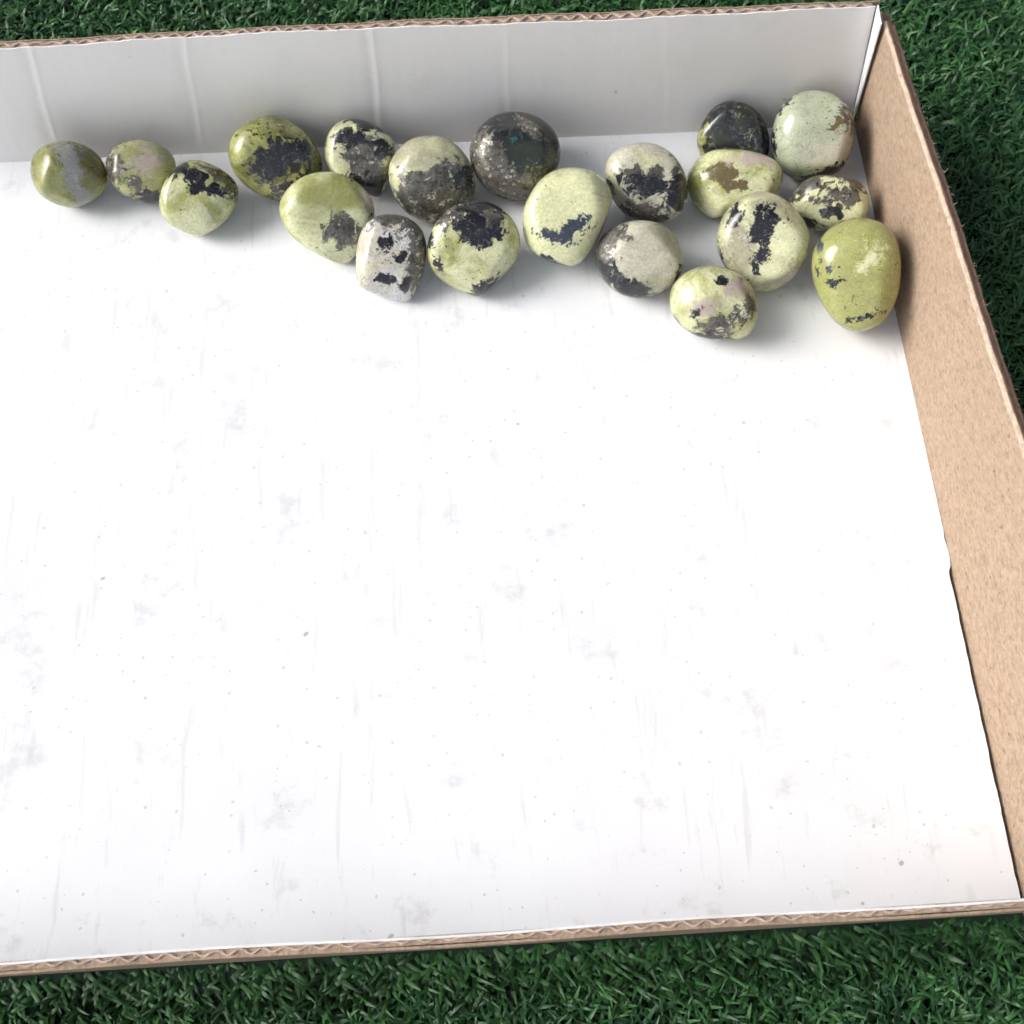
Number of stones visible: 20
